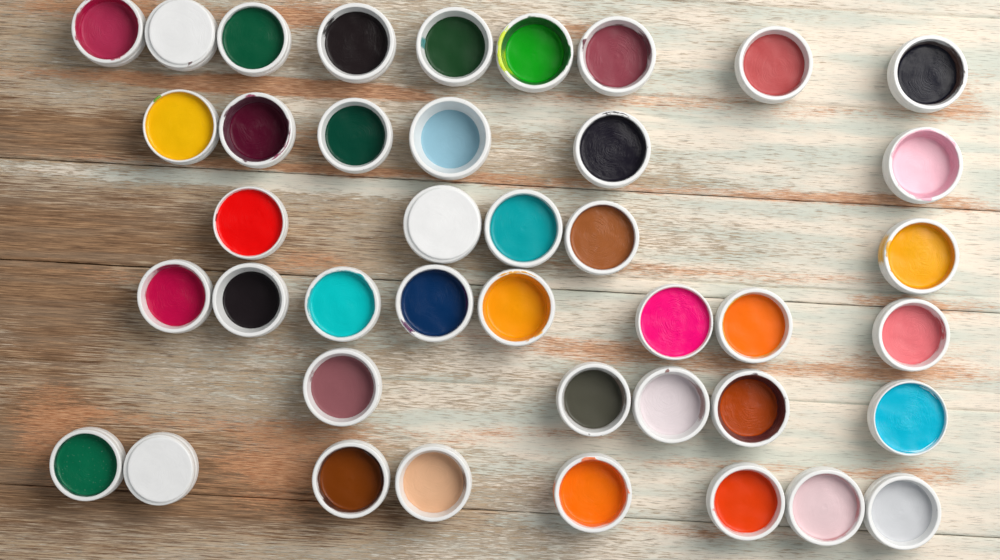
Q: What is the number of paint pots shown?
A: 41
